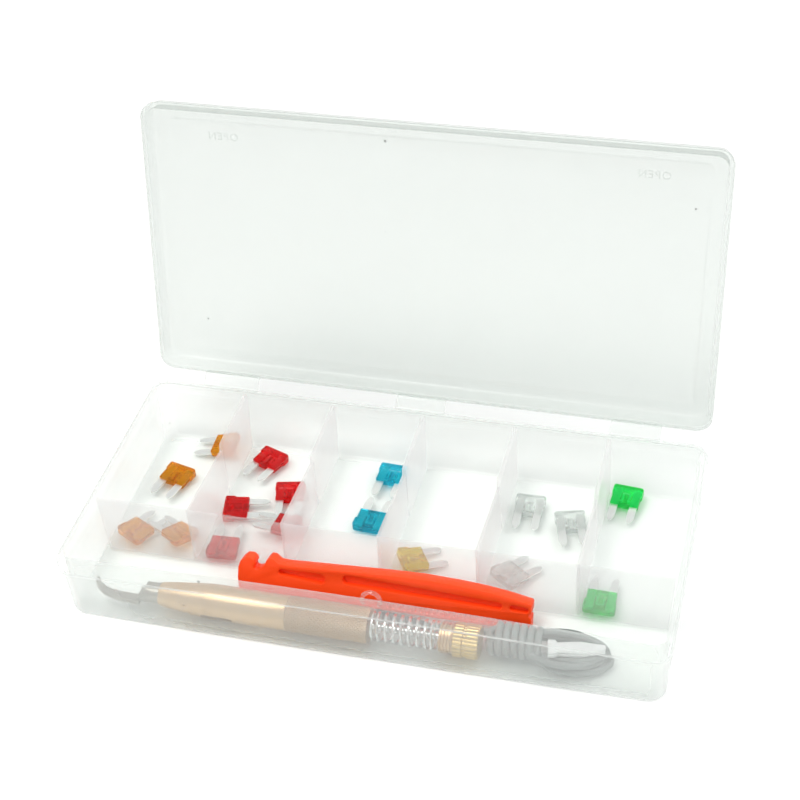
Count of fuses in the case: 17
